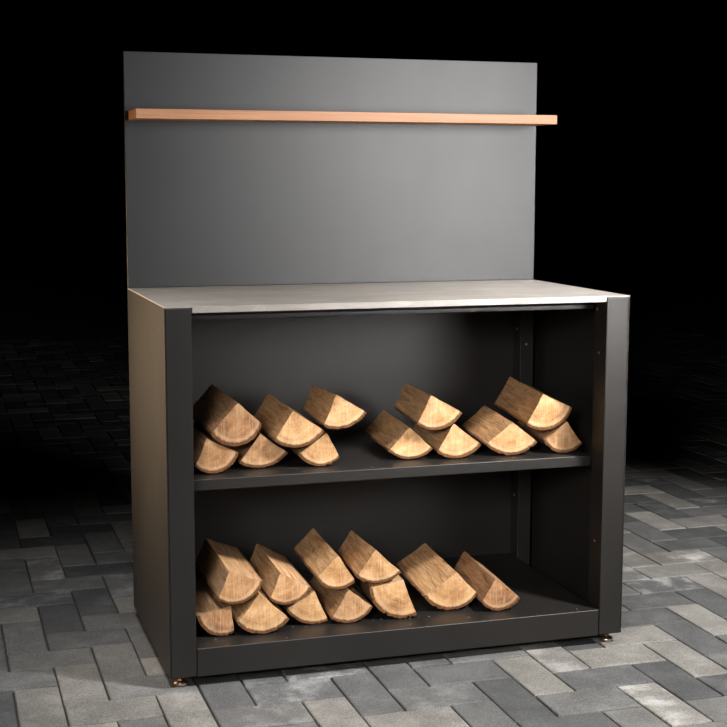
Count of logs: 23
